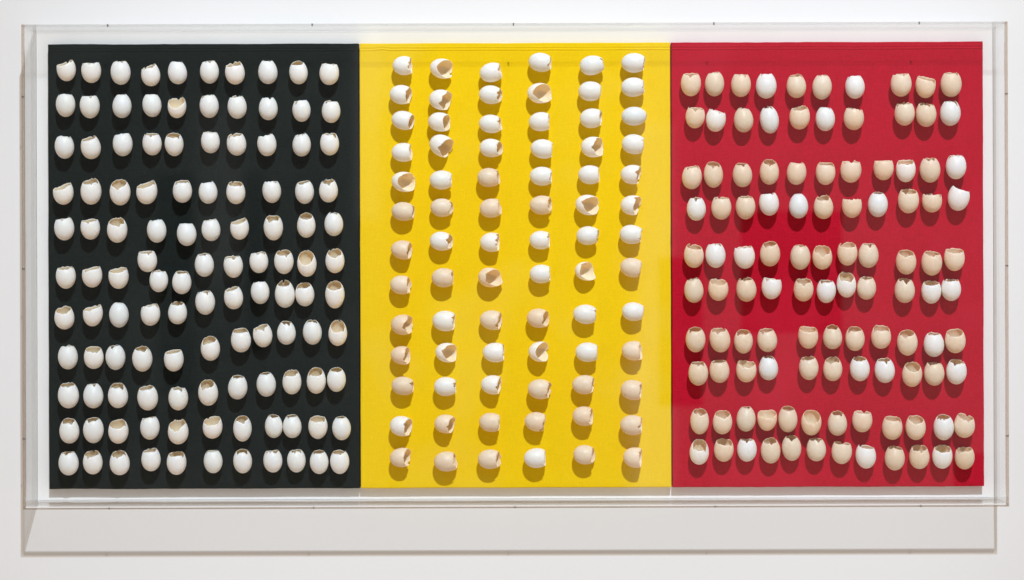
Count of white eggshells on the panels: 196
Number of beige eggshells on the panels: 109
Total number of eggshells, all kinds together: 305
